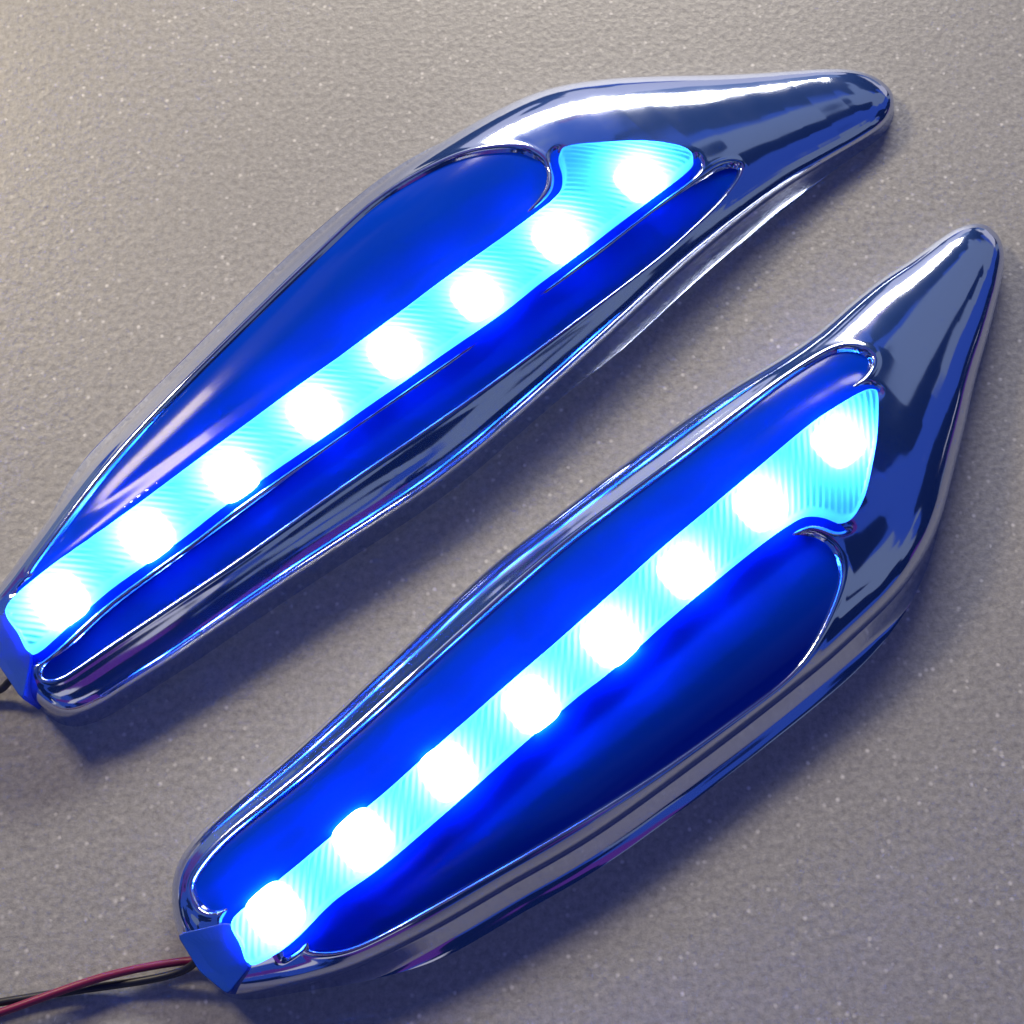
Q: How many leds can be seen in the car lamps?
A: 16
